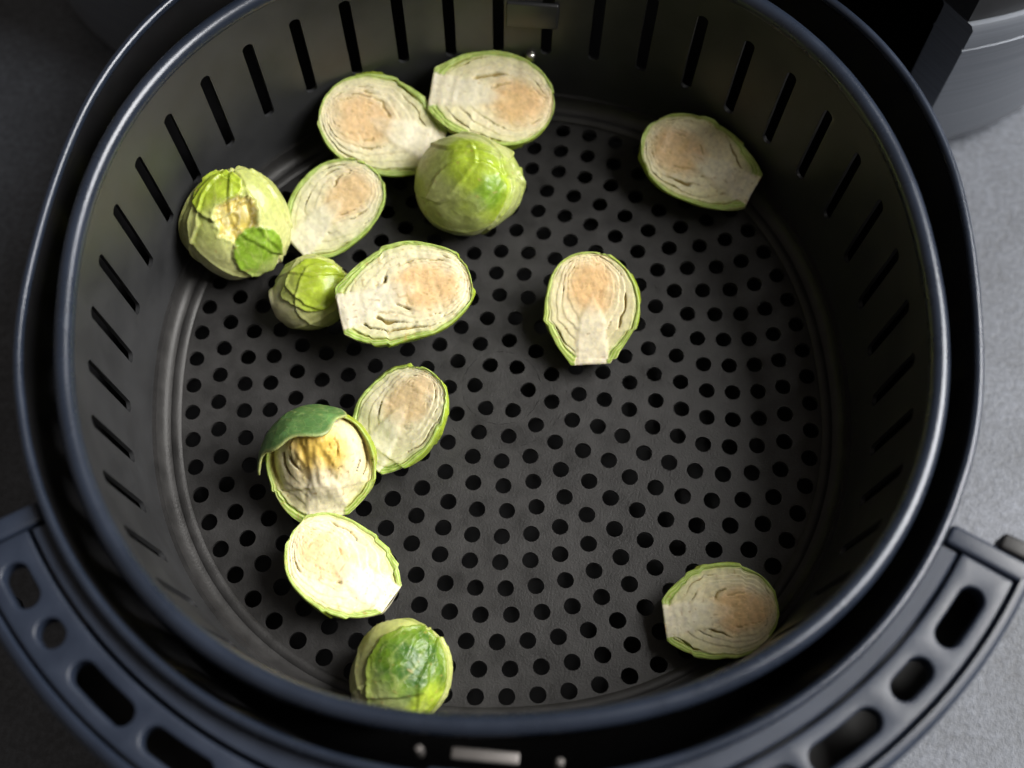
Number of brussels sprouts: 14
